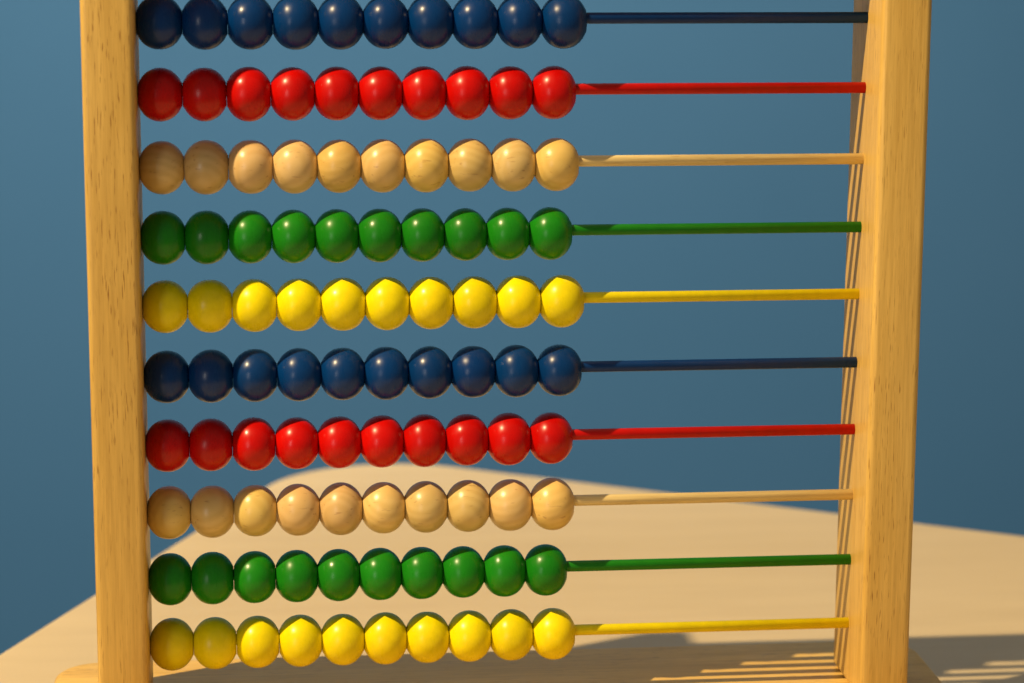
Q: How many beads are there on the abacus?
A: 100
